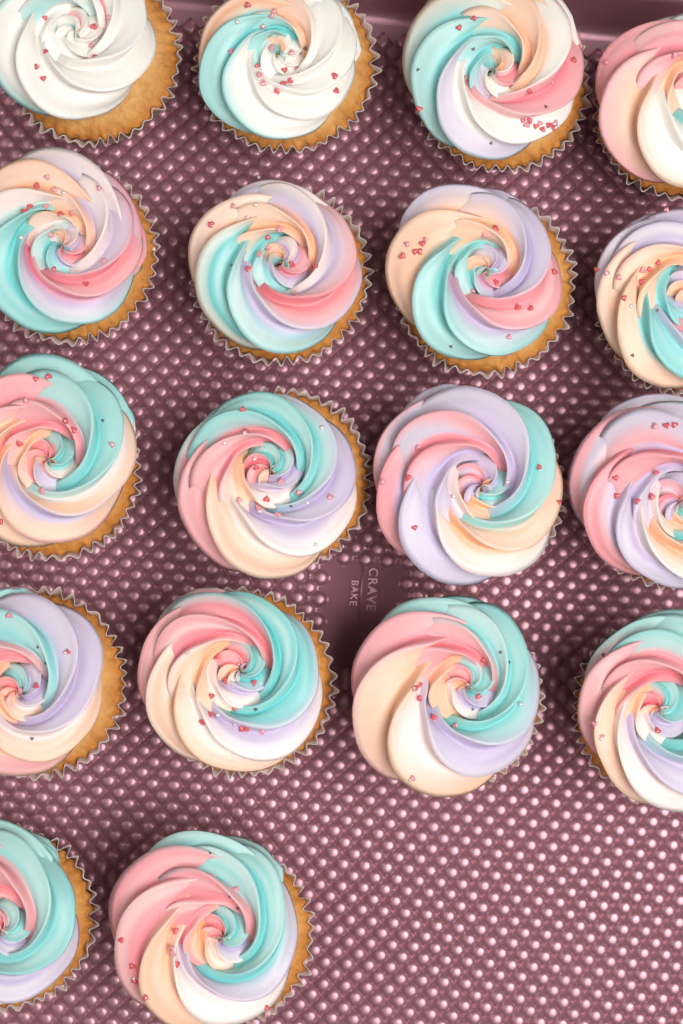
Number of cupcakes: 18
